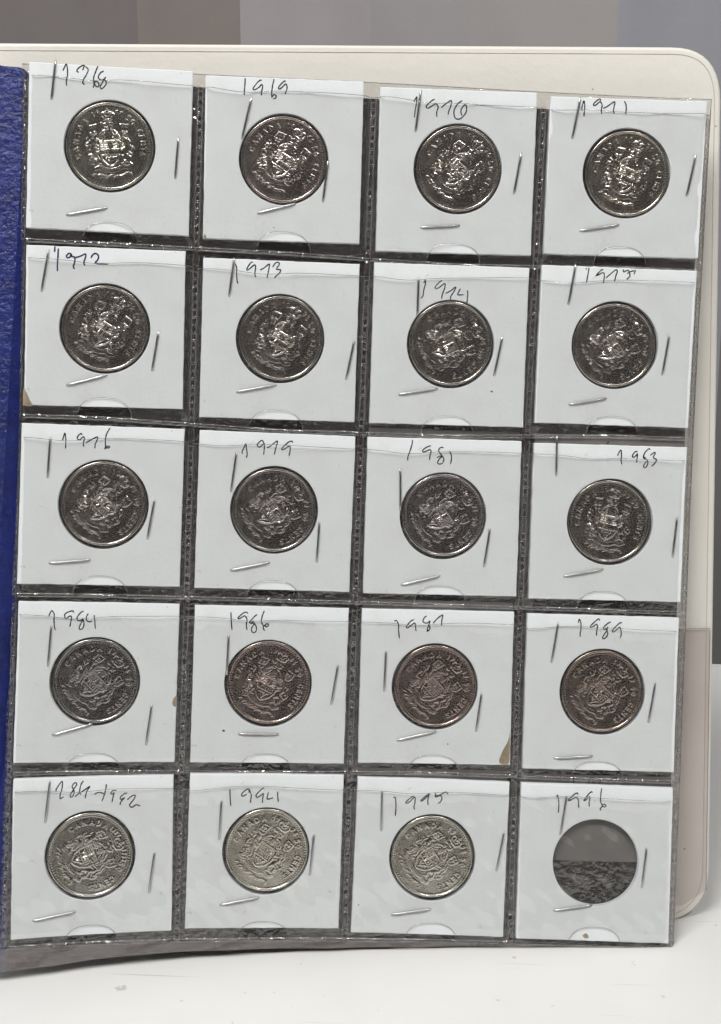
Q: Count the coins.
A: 19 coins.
